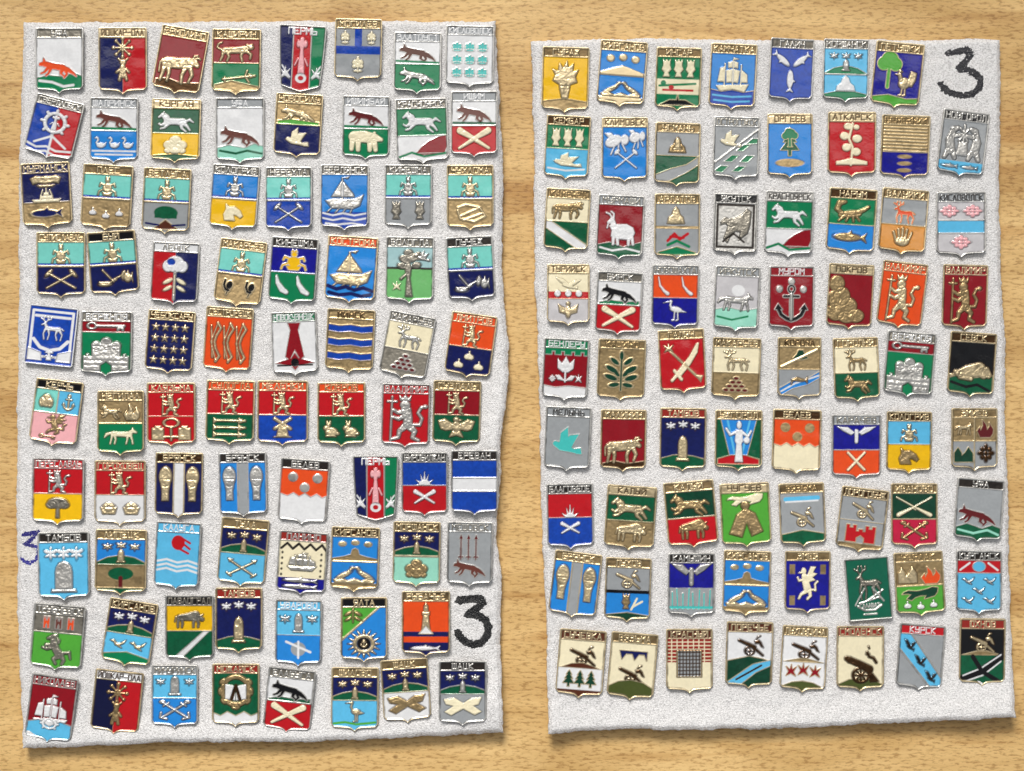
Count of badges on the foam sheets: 150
